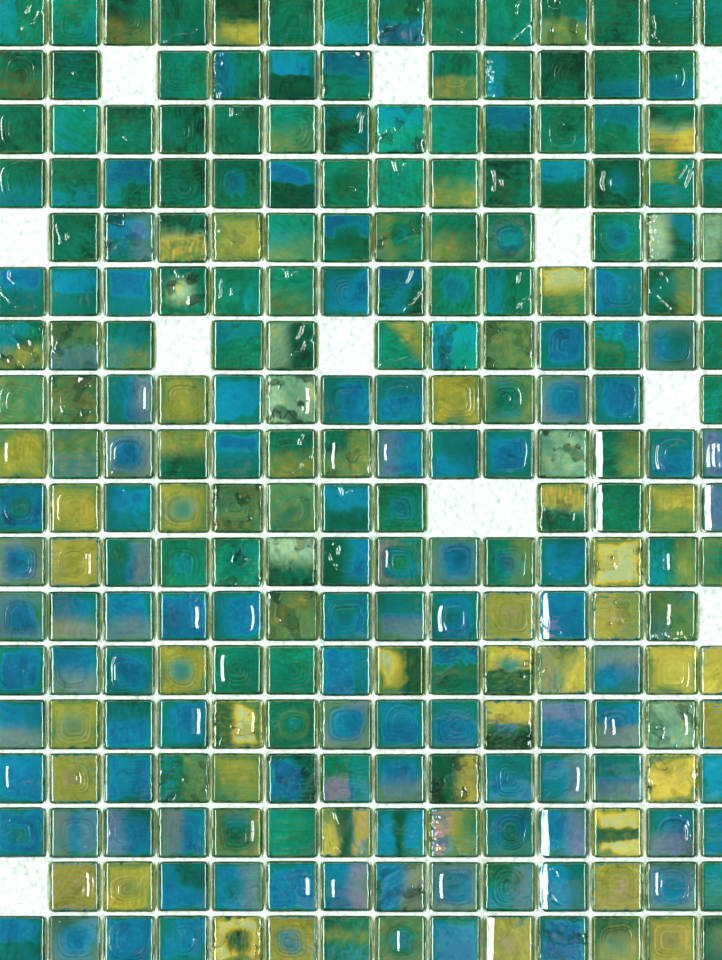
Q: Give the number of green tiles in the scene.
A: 117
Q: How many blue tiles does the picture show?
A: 86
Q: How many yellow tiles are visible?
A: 37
